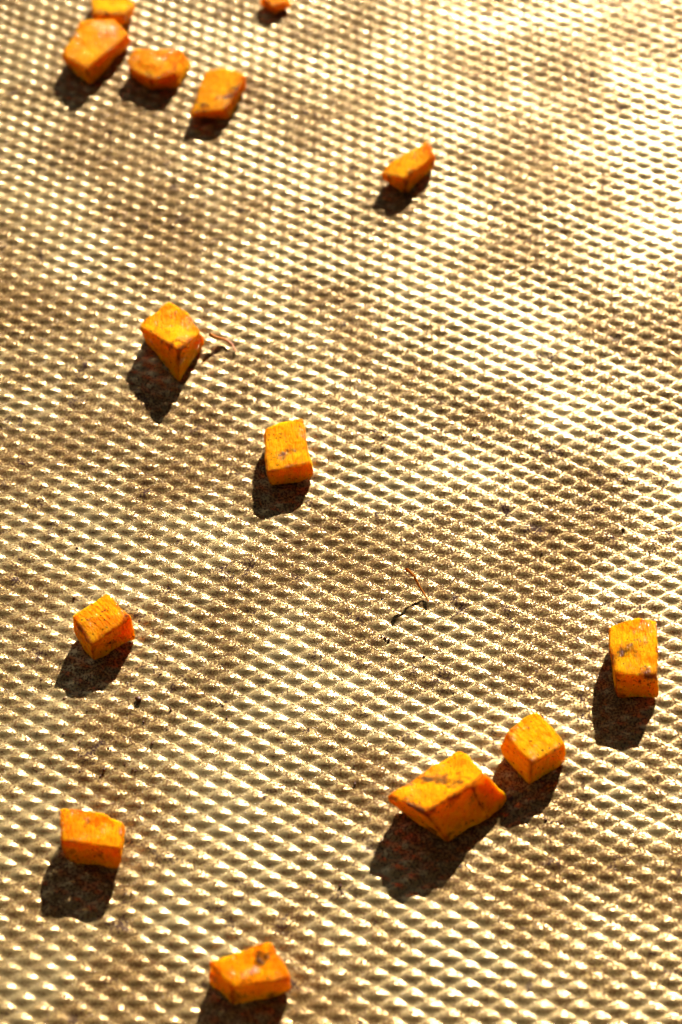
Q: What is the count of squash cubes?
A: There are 14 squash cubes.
